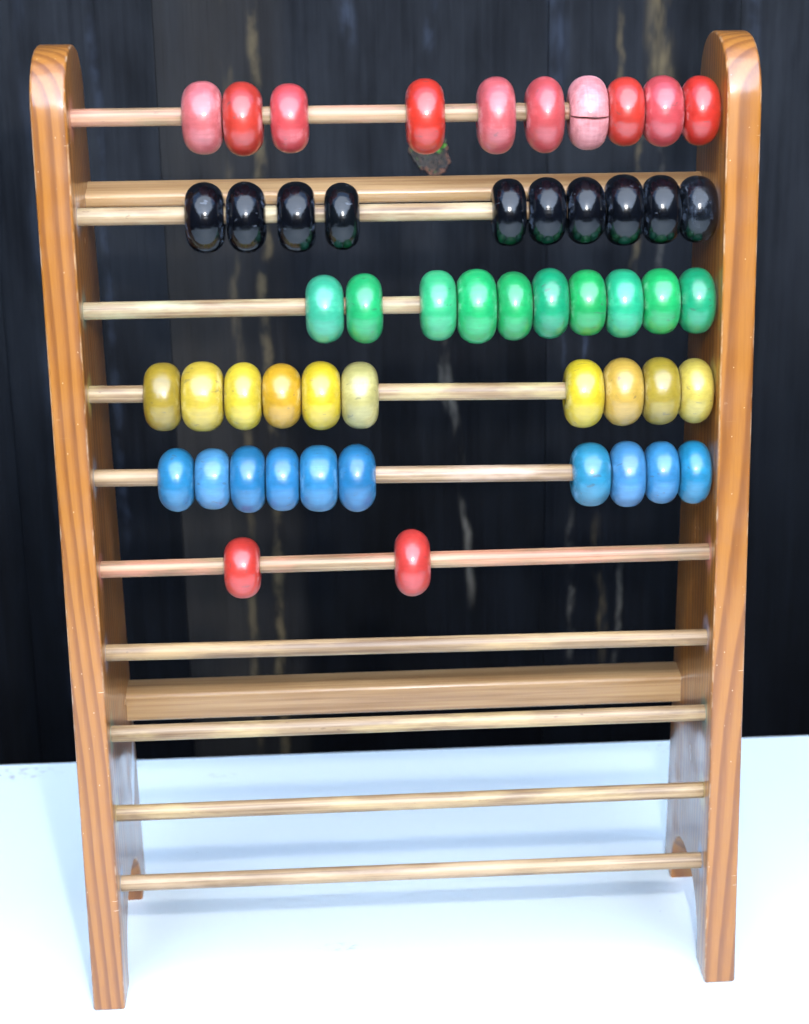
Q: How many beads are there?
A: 52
